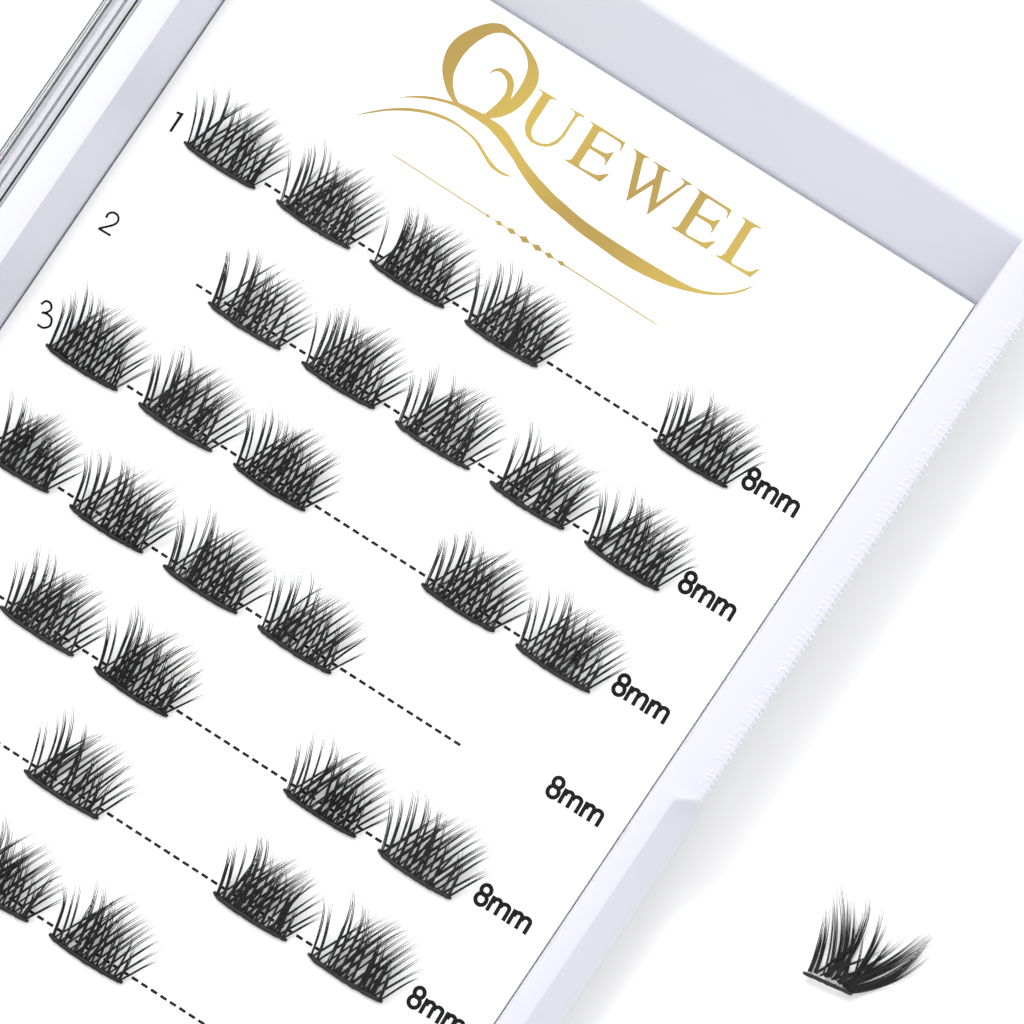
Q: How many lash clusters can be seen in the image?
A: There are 29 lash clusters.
